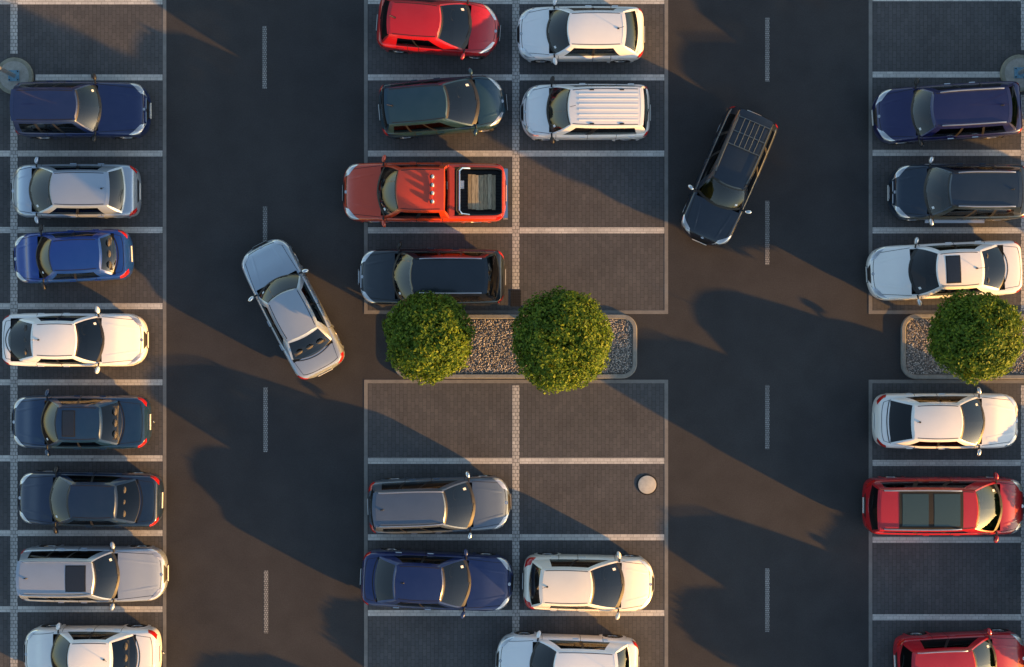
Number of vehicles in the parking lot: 26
